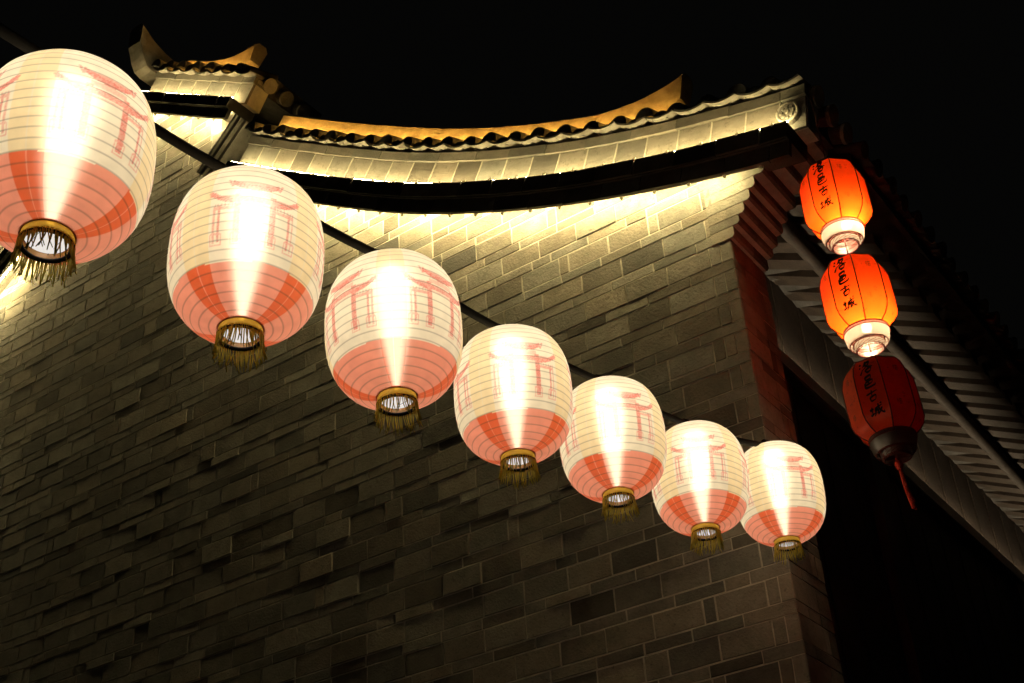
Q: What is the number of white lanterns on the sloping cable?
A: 7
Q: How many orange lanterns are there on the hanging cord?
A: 3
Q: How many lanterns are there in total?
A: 10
